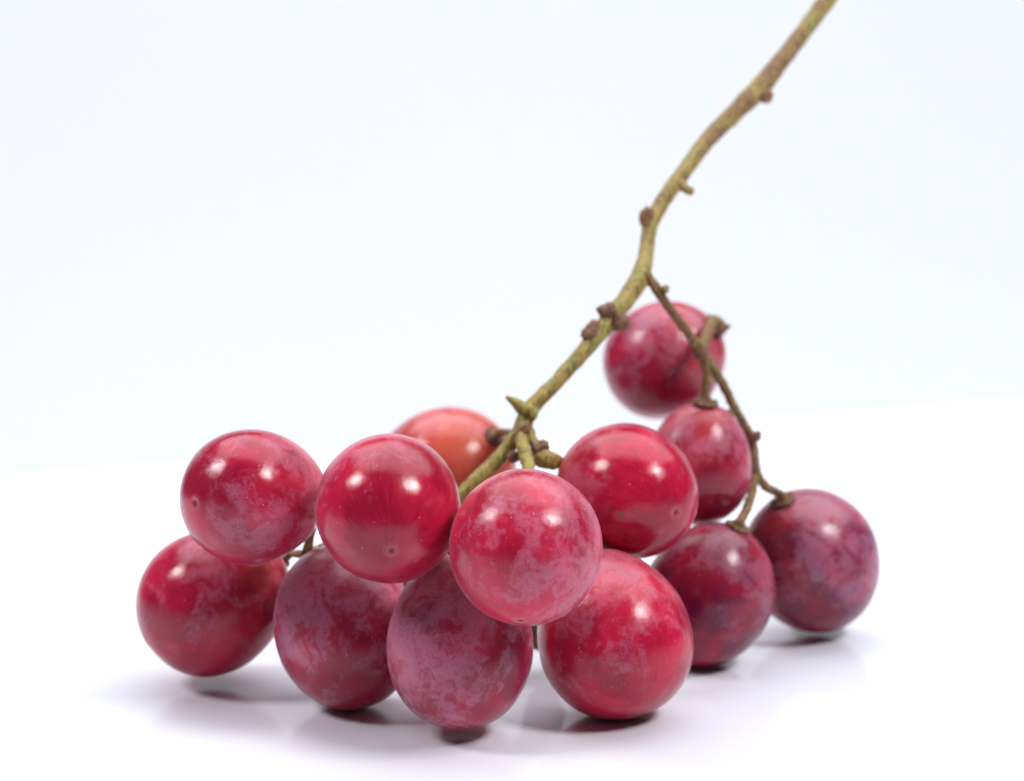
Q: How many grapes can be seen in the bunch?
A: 13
